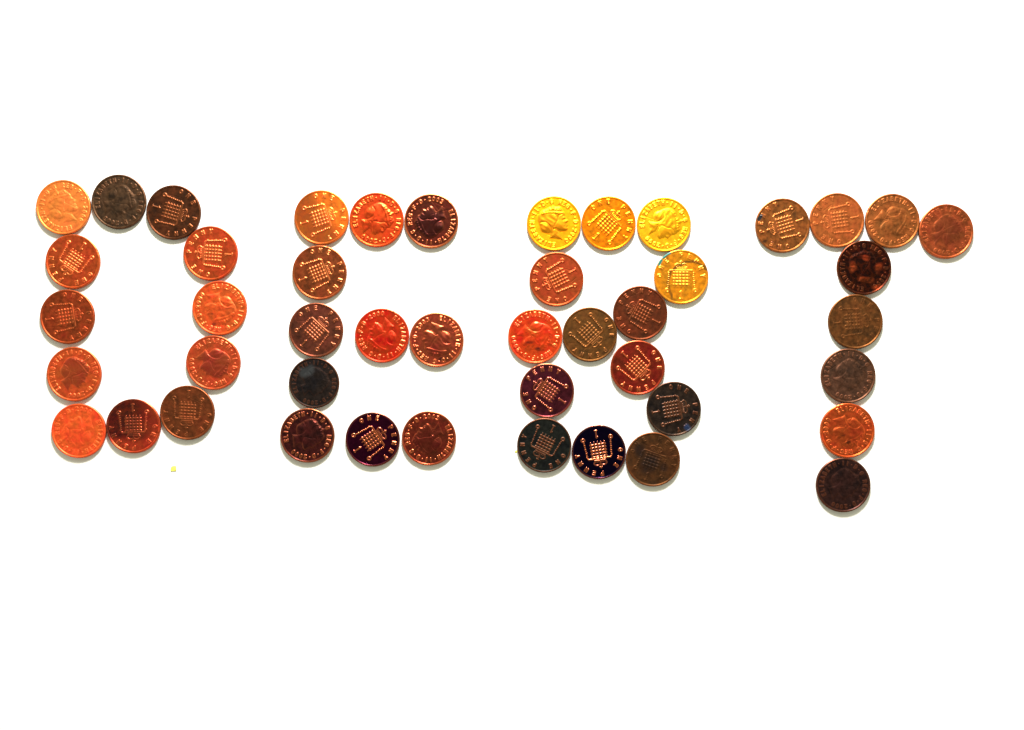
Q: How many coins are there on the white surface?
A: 46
